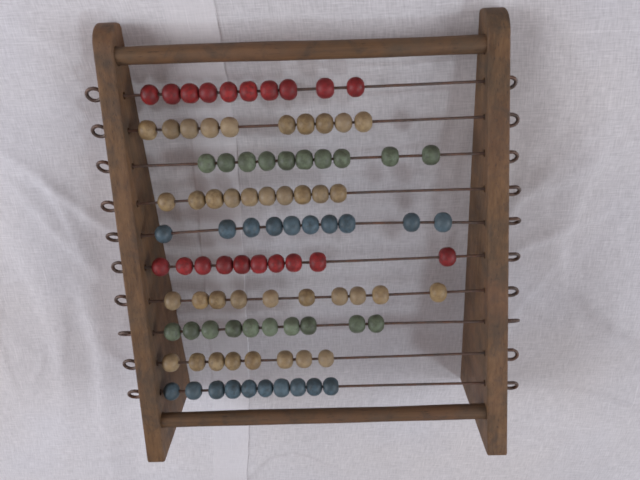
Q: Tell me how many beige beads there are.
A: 38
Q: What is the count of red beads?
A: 20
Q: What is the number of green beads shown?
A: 20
